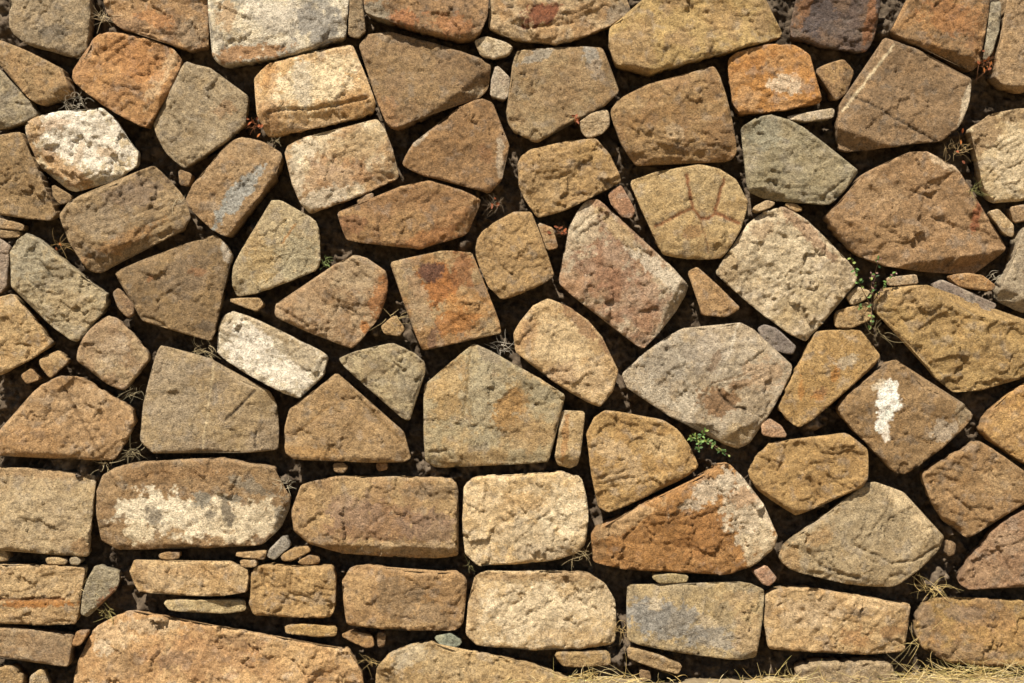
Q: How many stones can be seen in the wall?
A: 135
